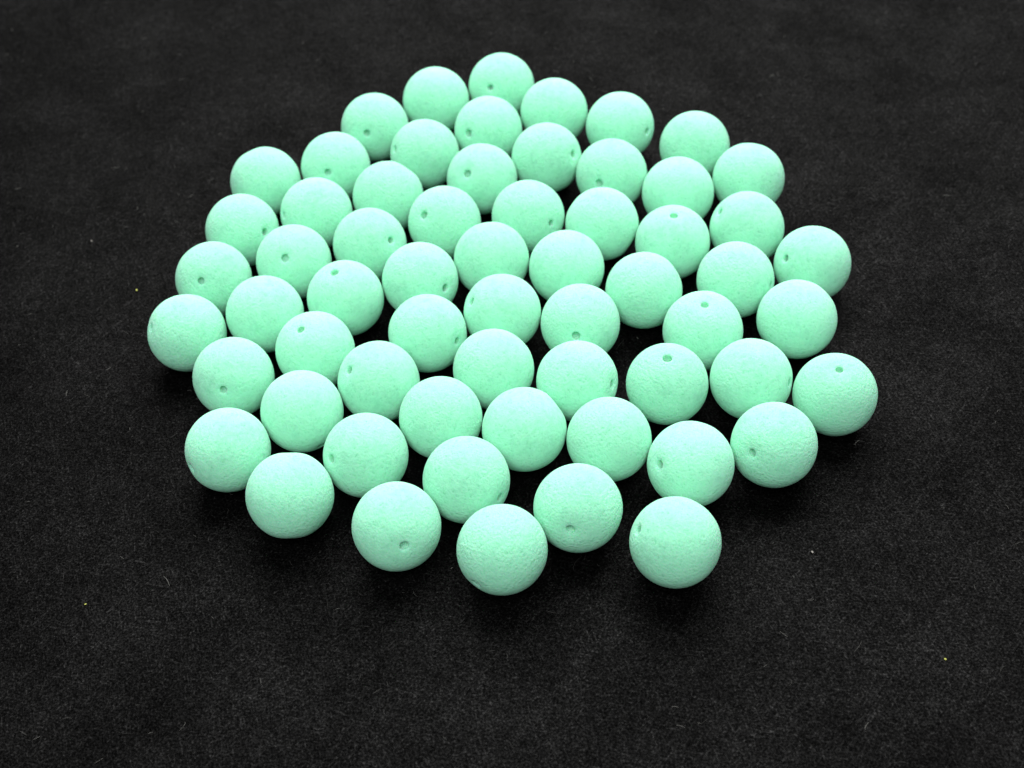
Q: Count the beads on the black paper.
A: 62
